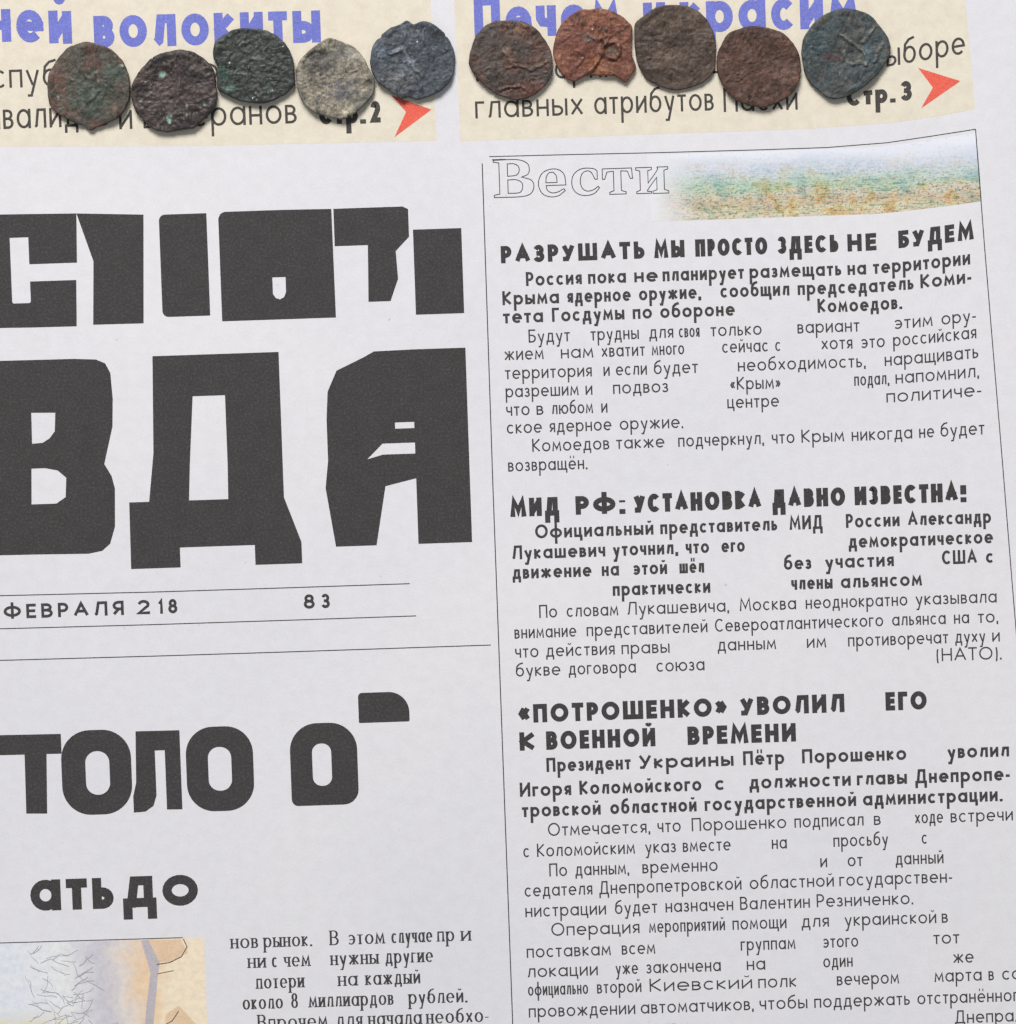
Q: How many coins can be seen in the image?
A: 10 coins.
